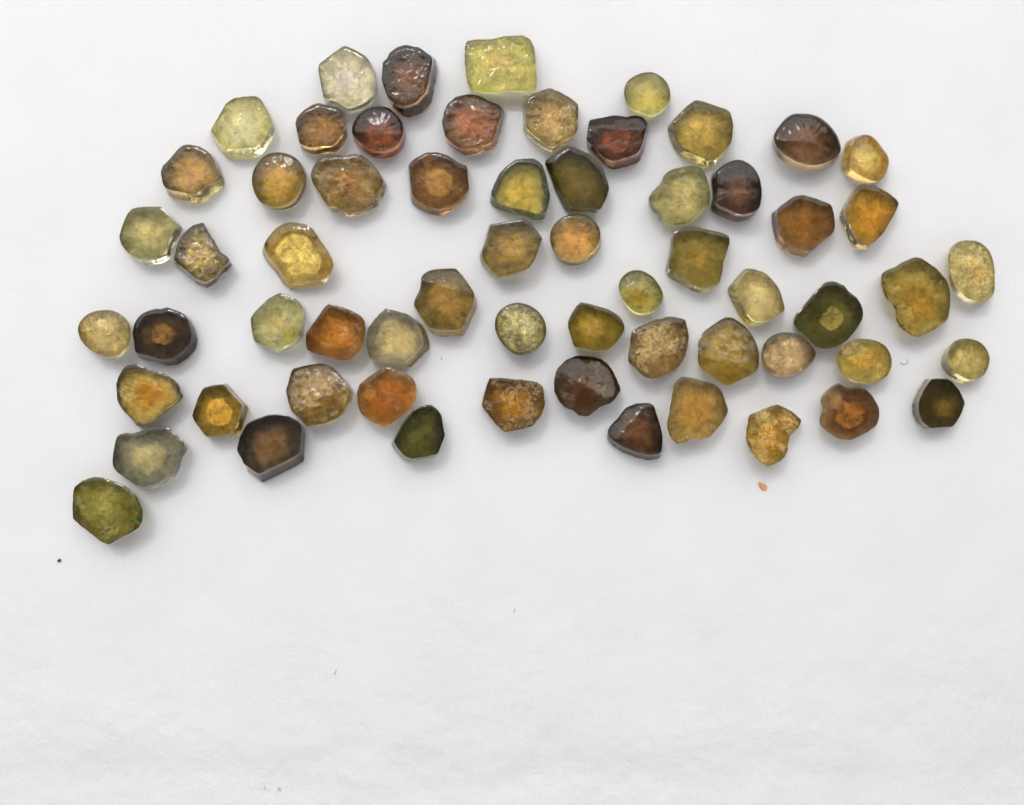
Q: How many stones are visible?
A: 62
